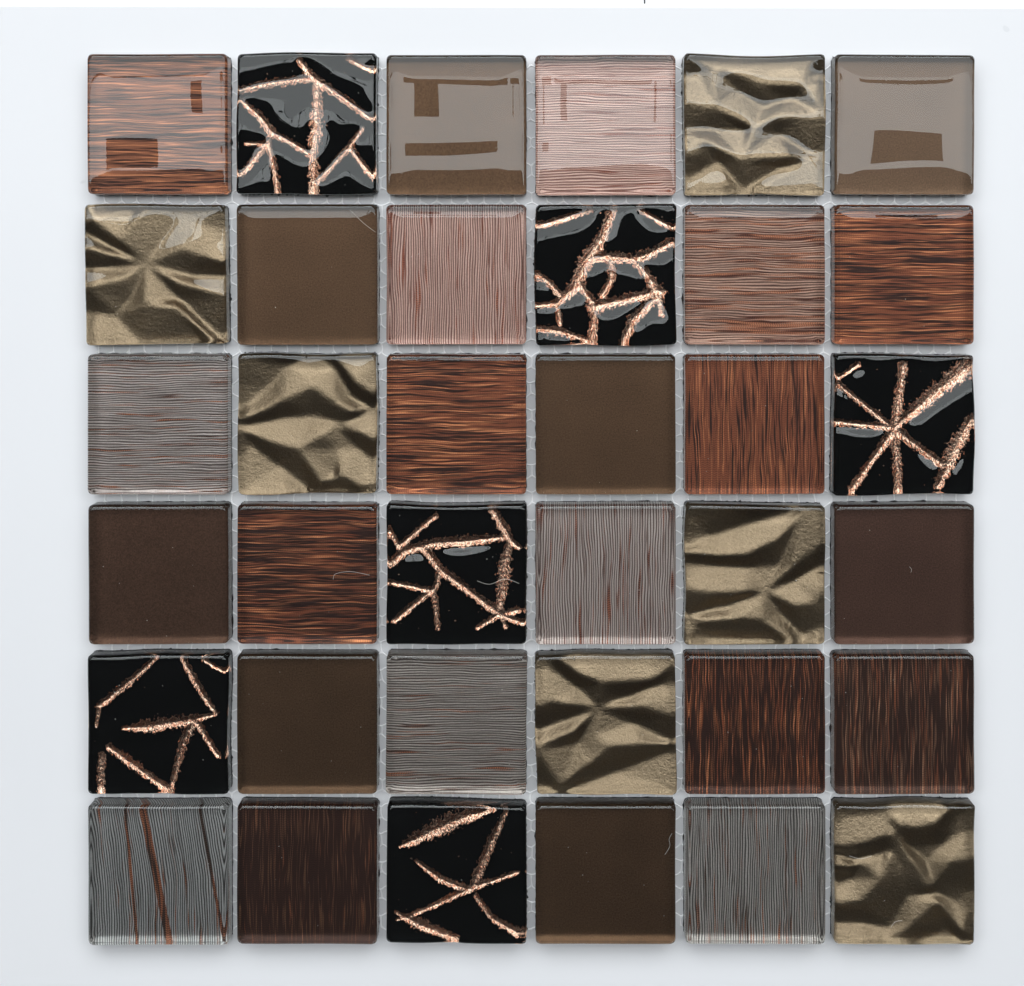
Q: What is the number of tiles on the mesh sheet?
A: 36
